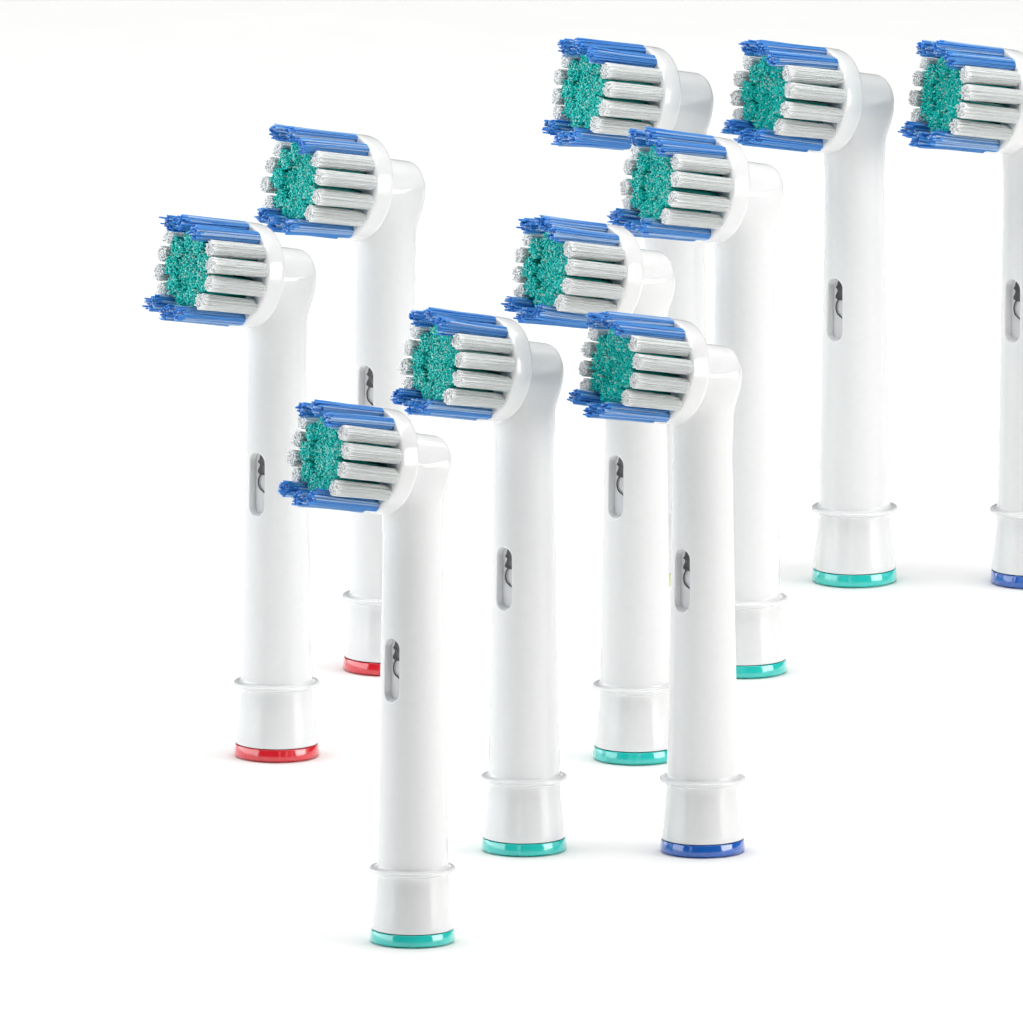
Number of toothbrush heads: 10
